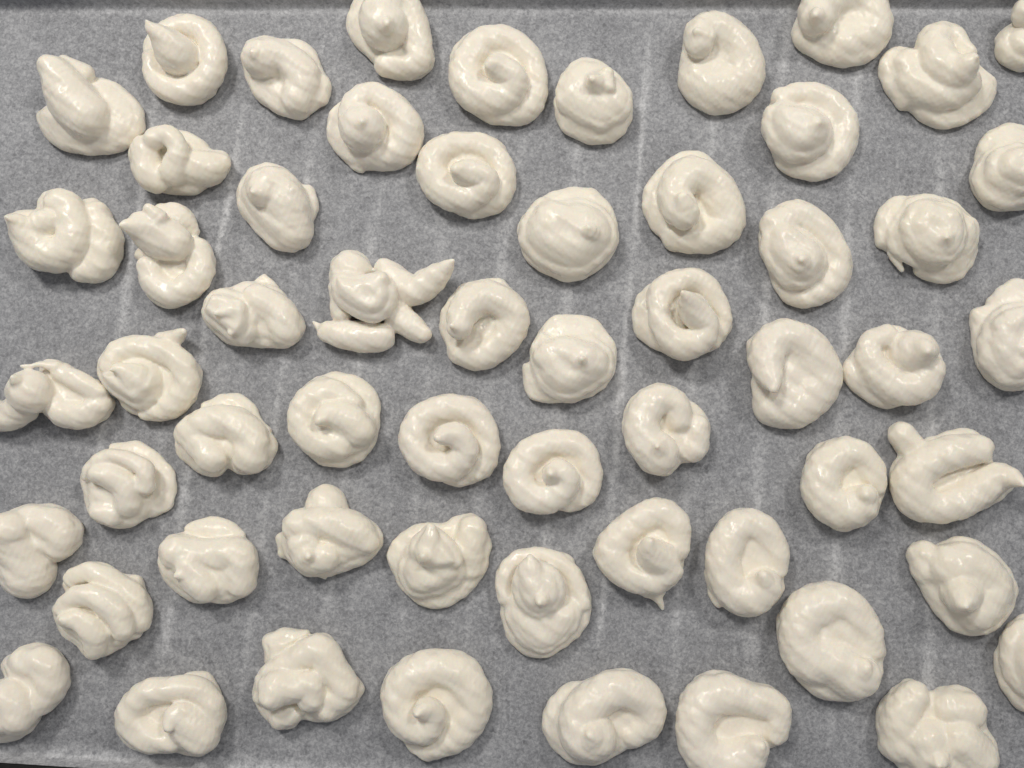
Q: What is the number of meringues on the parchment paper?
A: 58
